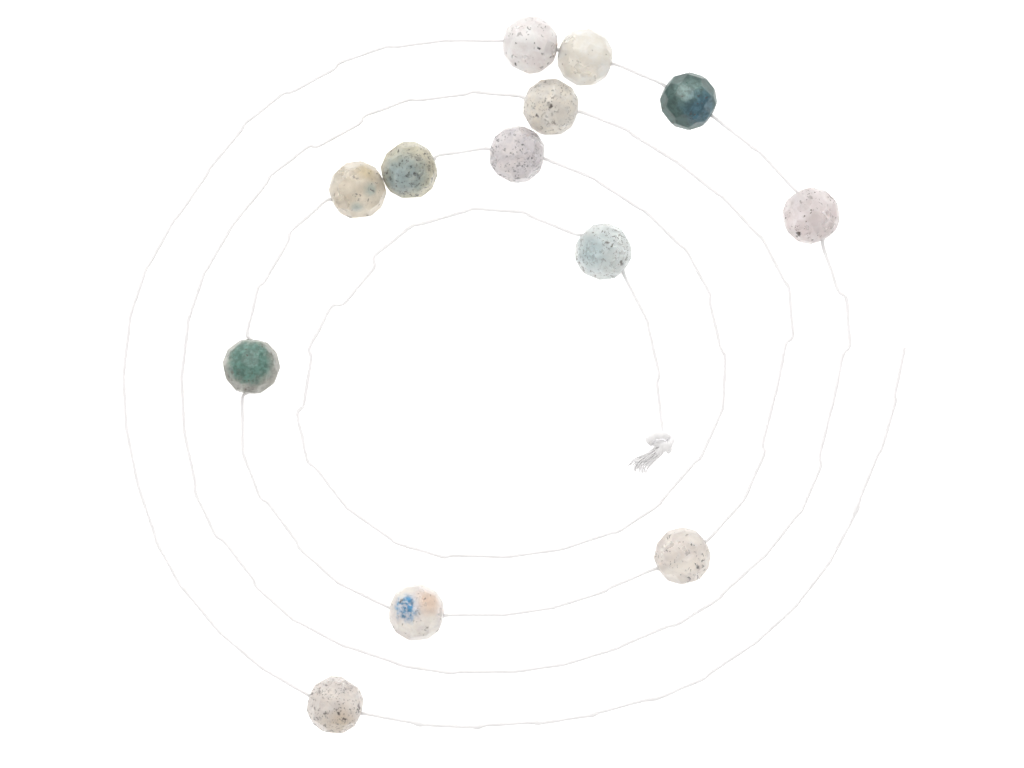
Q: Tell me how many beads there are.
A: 13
